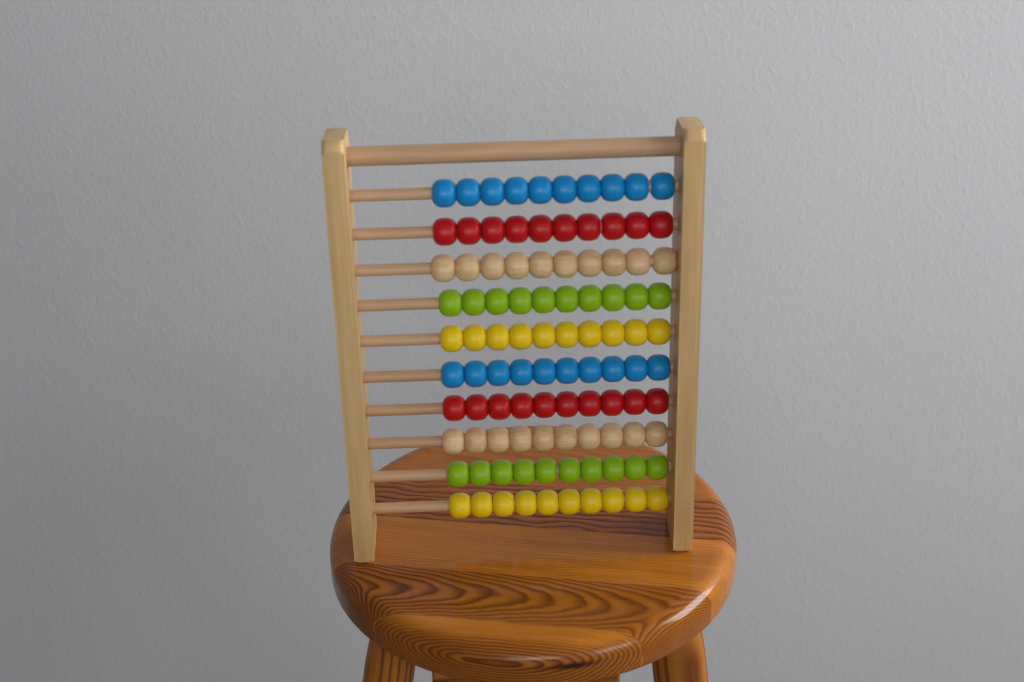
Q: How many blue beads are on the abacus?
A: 20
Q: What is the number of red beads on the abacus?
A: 20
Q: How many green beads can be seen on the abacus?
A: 20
